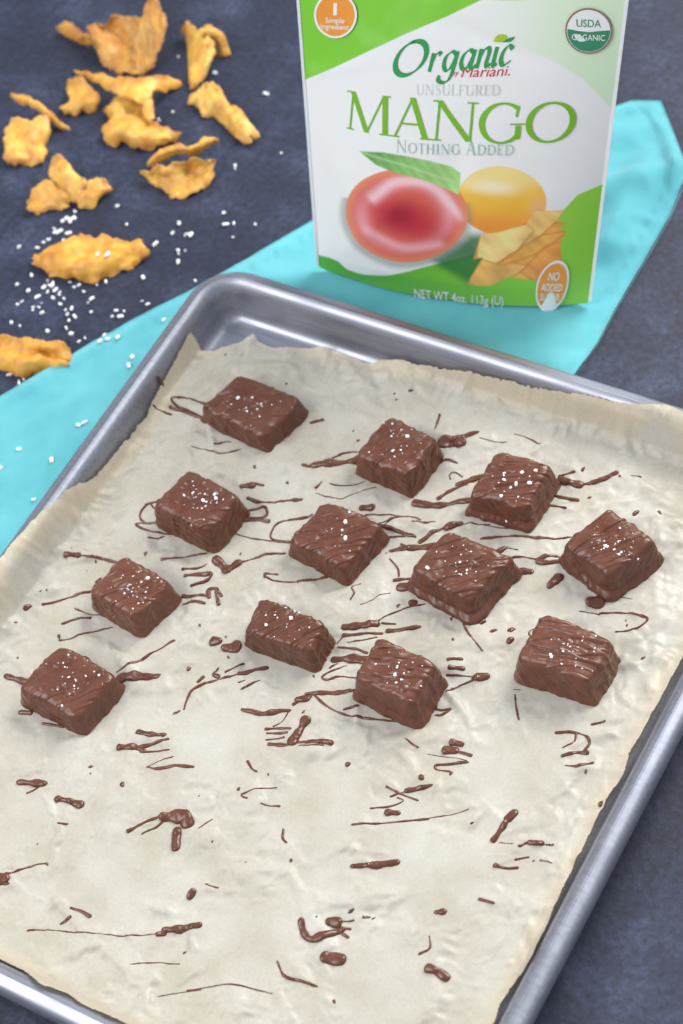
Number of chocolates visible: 12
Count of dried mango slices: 11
